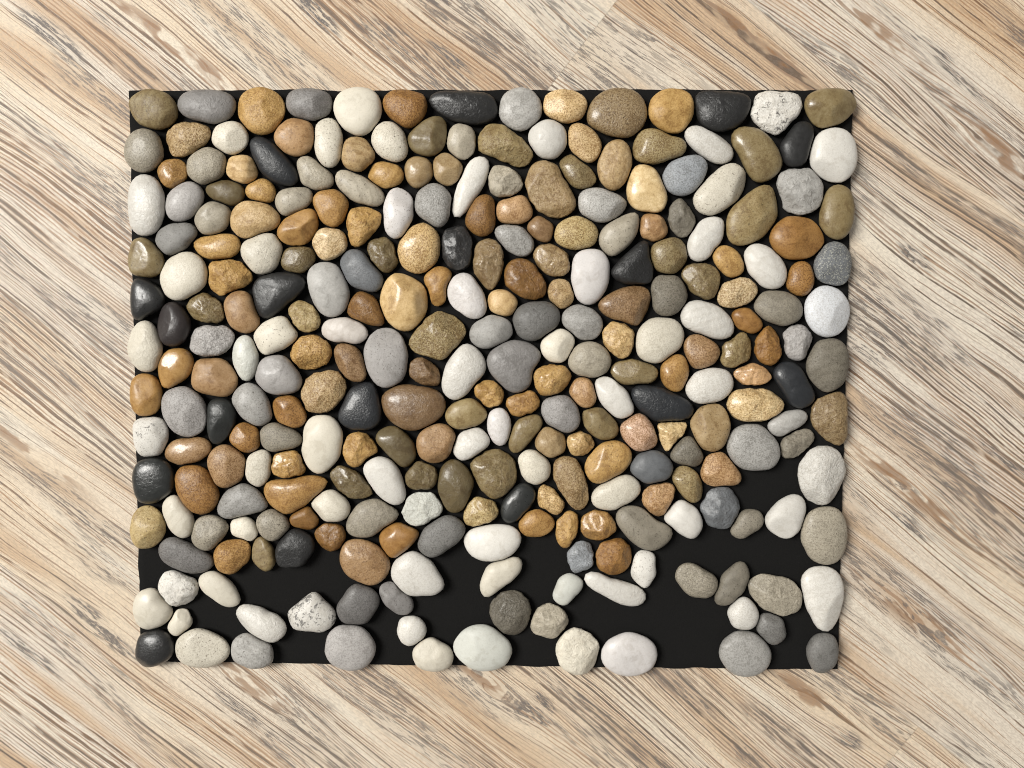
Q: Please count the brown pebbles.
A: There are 125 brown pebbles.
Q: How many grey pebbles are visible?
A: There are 67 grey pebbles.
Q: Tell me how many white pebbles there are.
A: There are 64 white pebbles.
